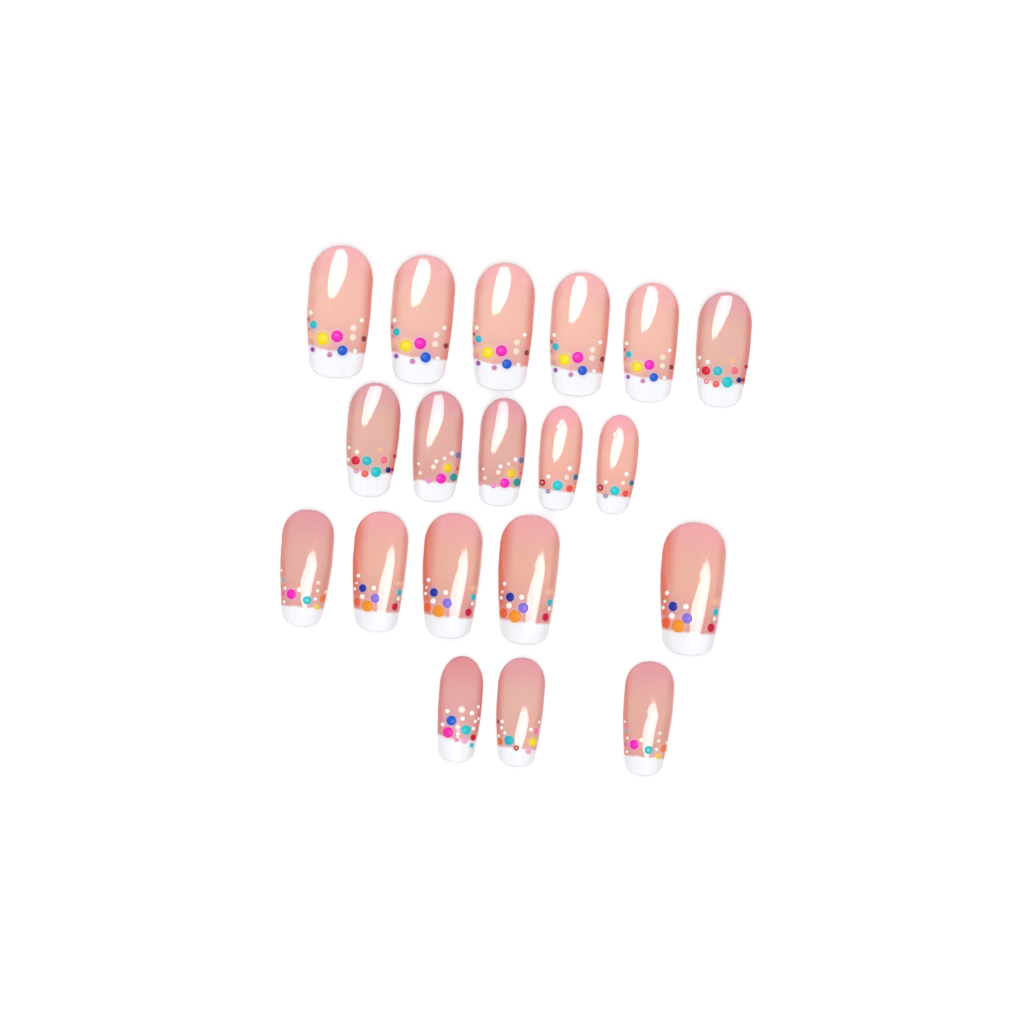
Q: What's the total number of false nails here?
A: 19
